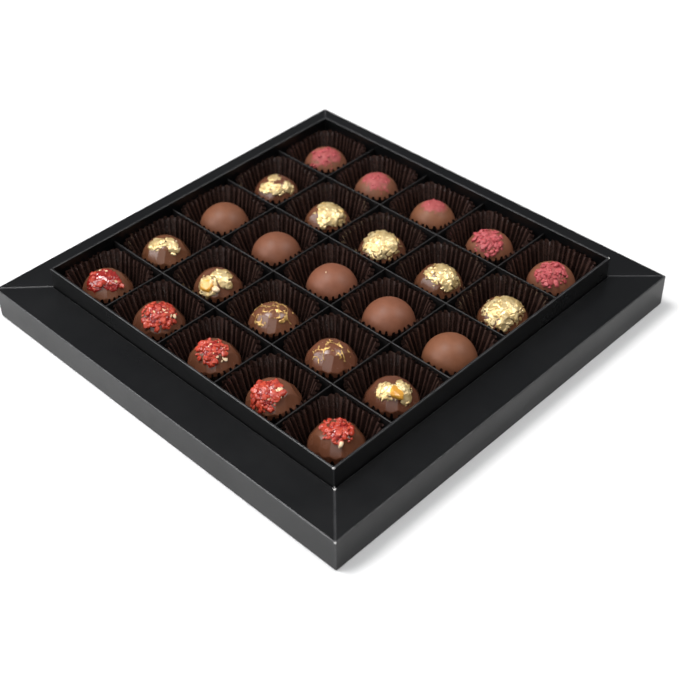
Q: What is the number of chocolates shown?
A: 25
